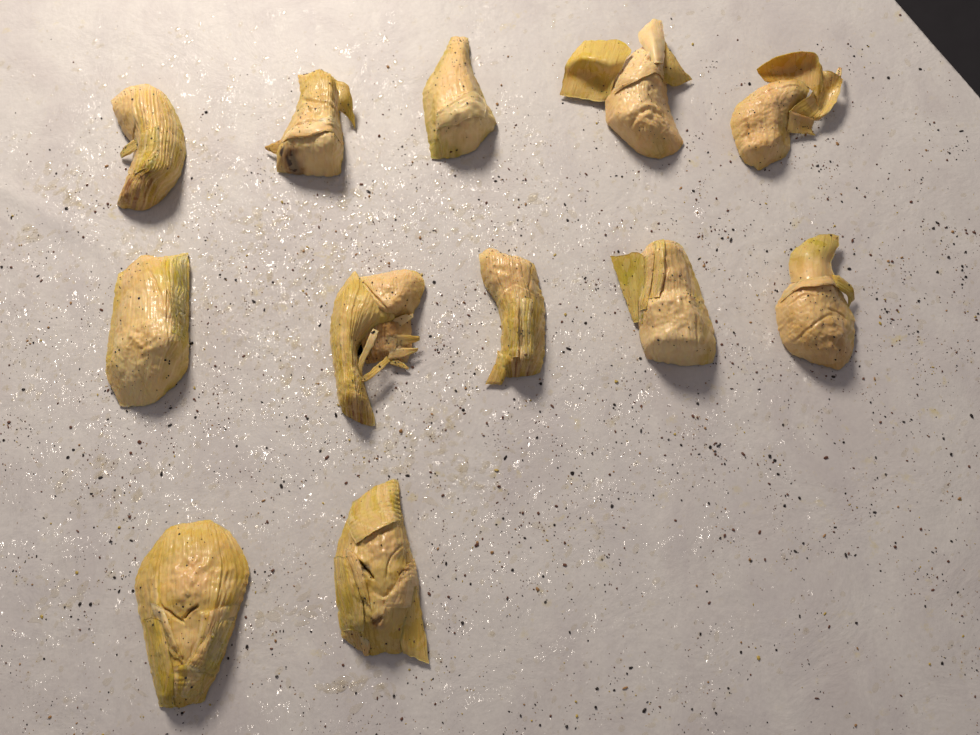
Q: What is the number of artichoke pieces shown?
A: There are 12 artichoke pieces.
